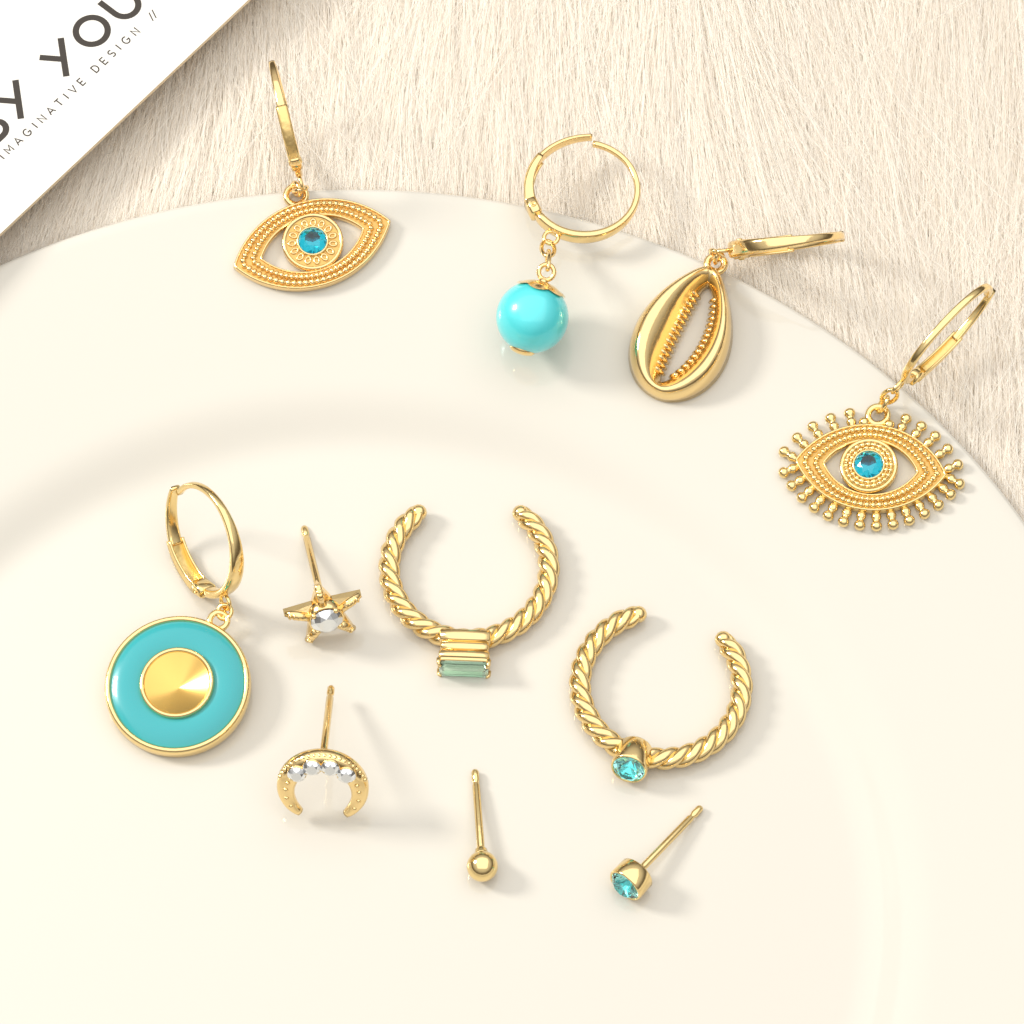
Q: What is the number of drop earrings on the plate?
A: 5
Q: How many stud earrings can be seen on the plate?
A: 4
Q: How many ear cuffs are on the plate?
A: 2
